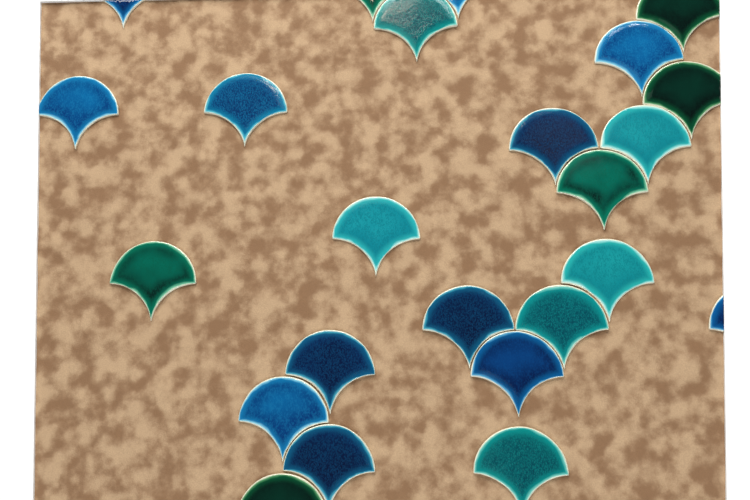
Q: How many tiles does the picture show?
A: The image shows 24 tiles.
